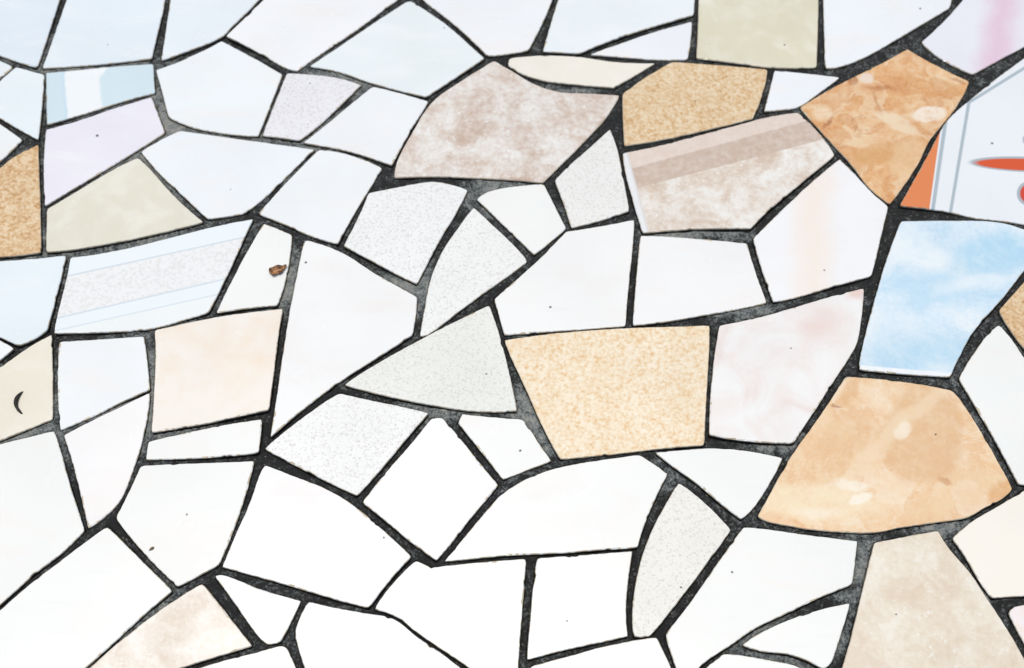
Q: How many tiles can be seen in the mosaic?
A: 77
